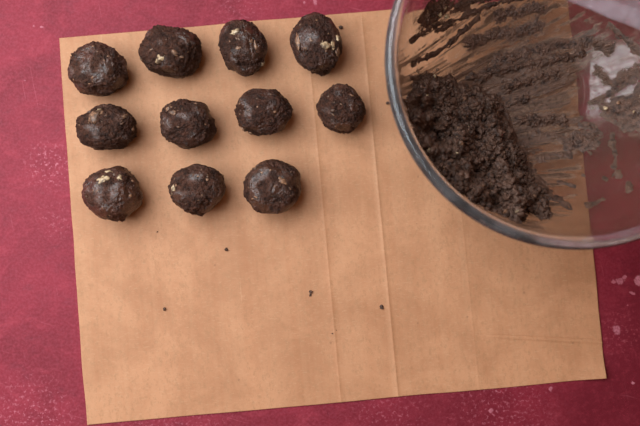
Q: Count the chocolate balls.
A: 11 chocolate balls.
